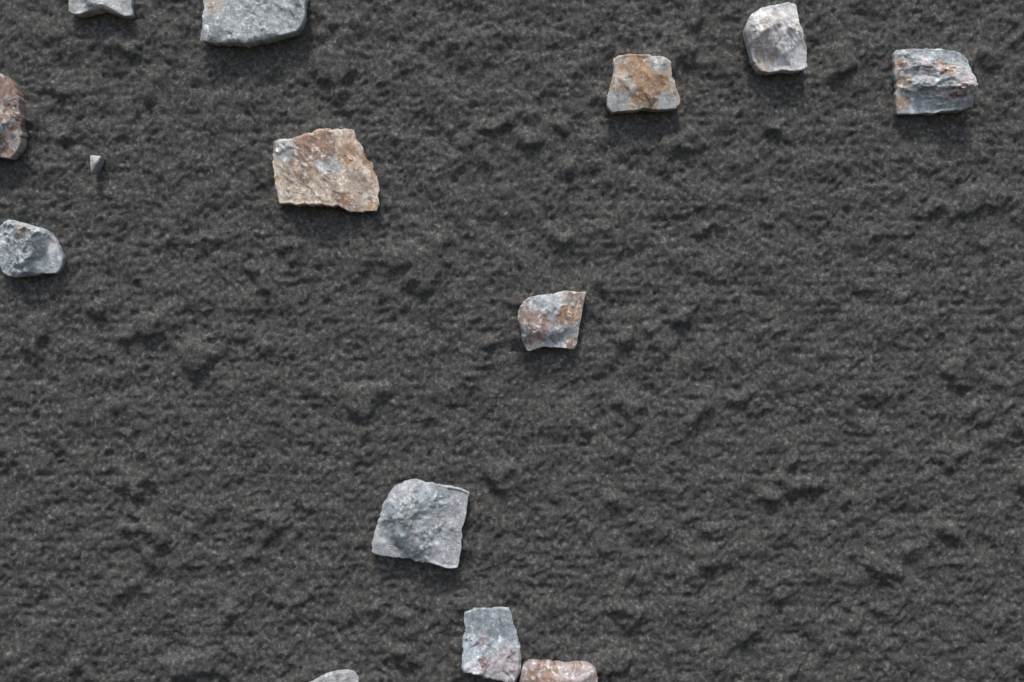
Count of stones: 14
